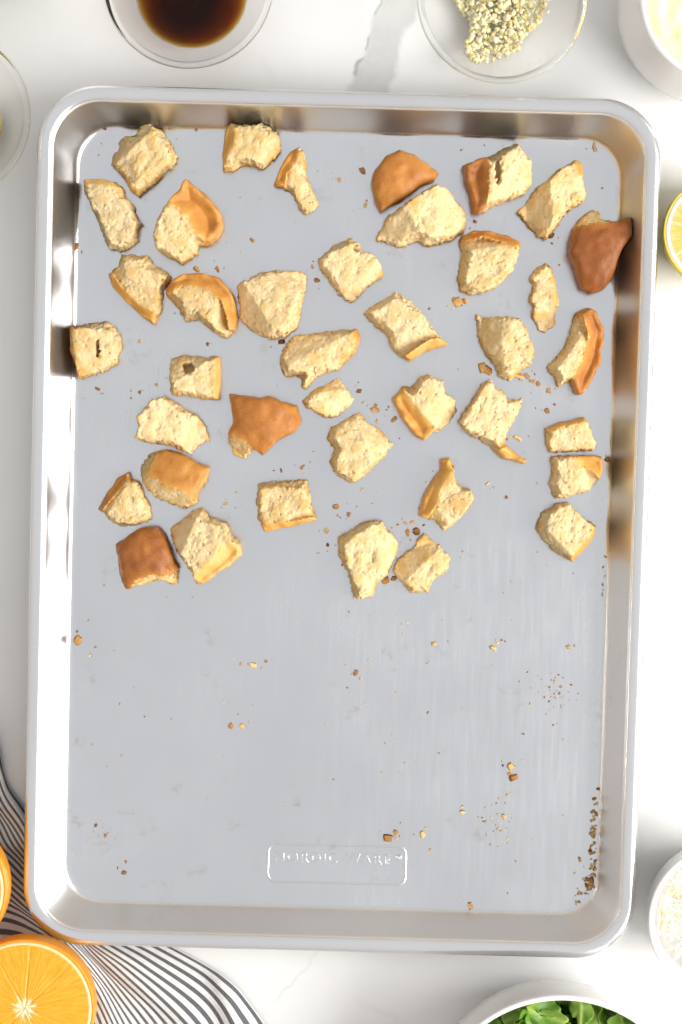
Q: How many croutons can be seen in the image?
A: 39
